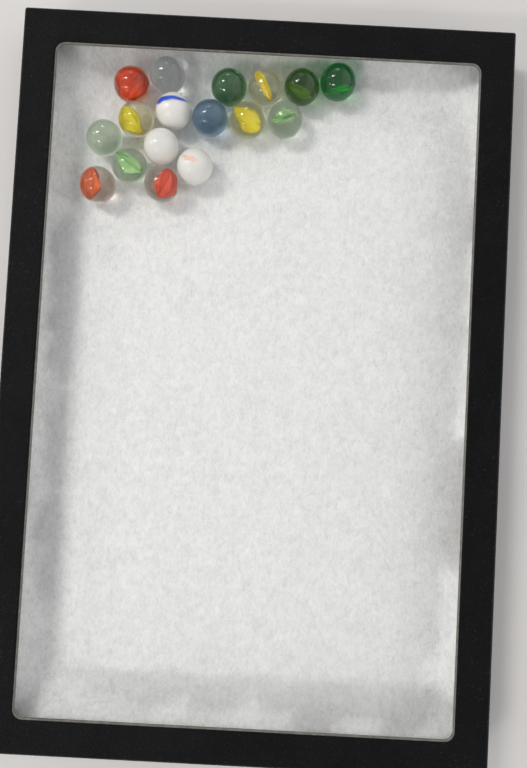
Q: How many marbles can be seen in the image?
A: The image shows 17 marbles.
